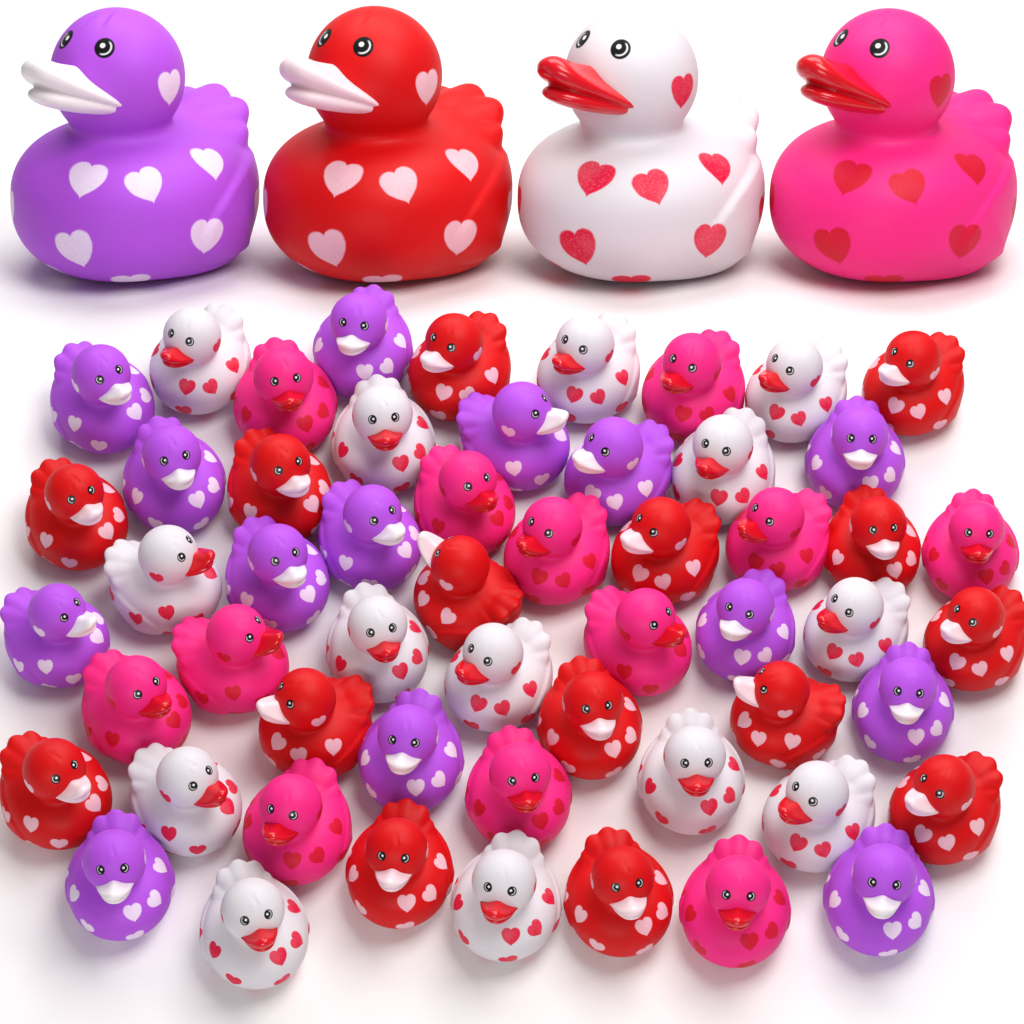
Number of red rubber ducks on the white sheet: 16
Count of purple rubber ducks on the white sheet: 15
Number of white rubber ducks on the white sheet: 15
